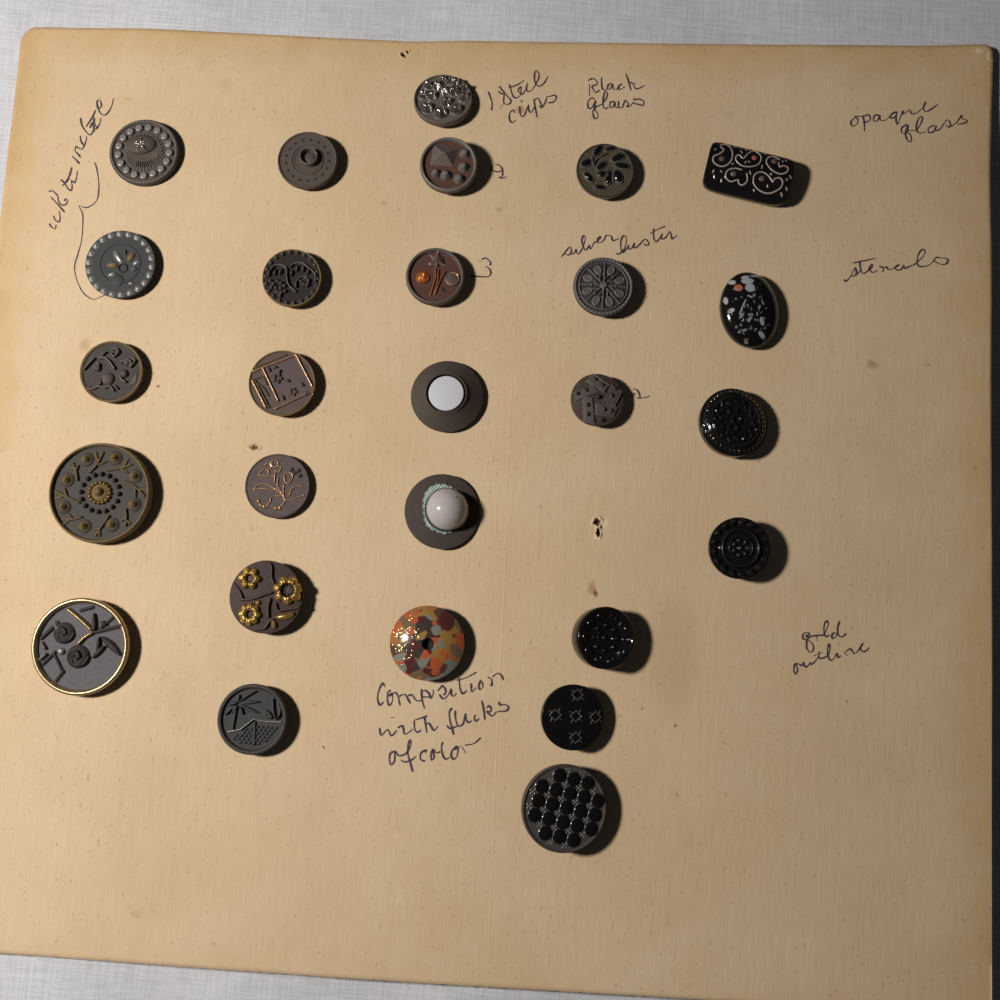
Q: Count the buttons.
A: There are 27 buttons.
